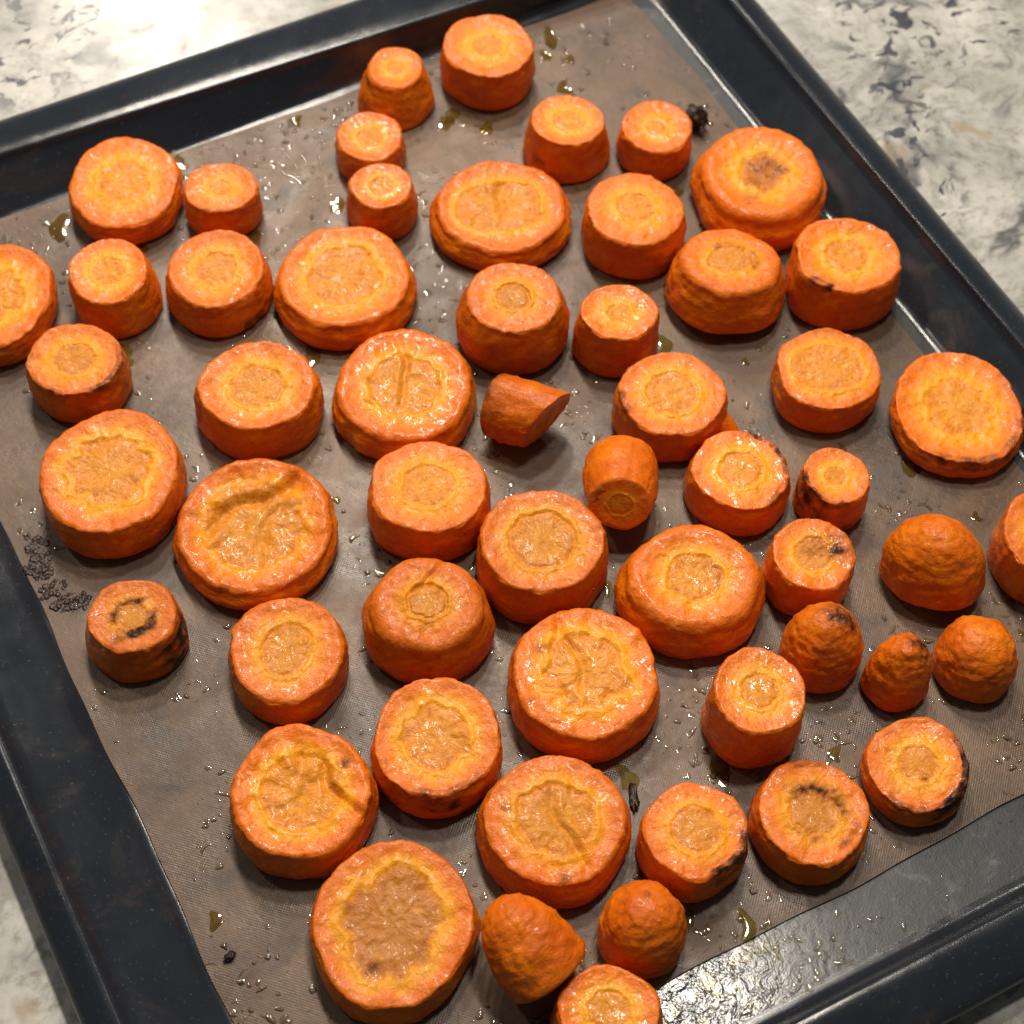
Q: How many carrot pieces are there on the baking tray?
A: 55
